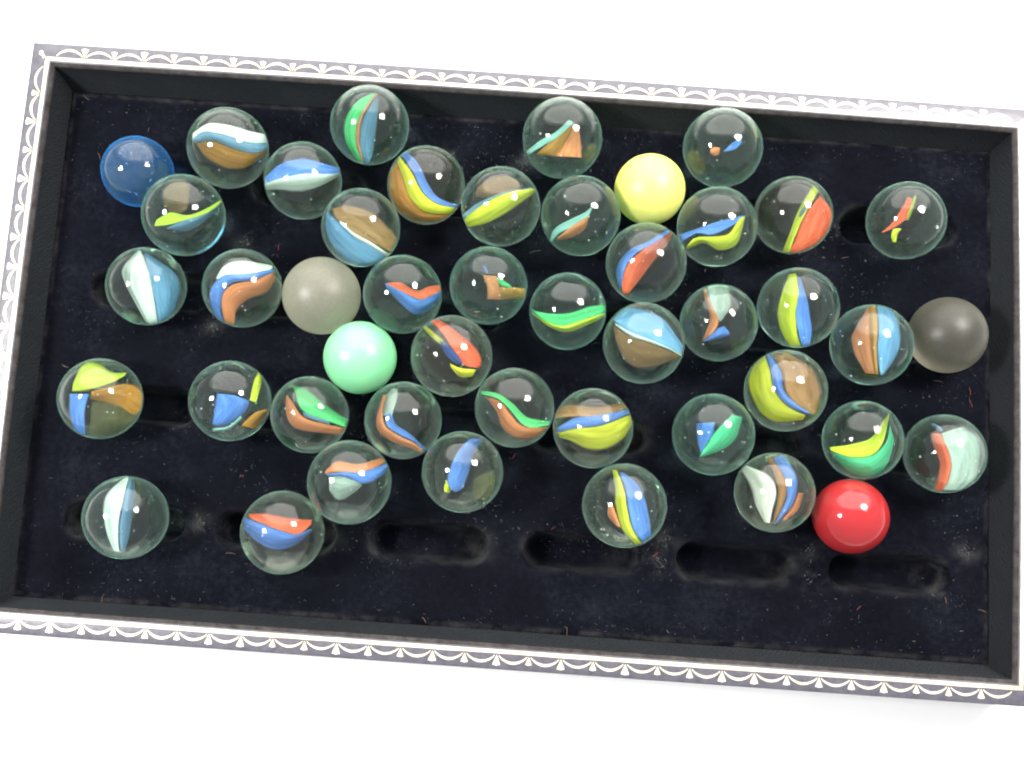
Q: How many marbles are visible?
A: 46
